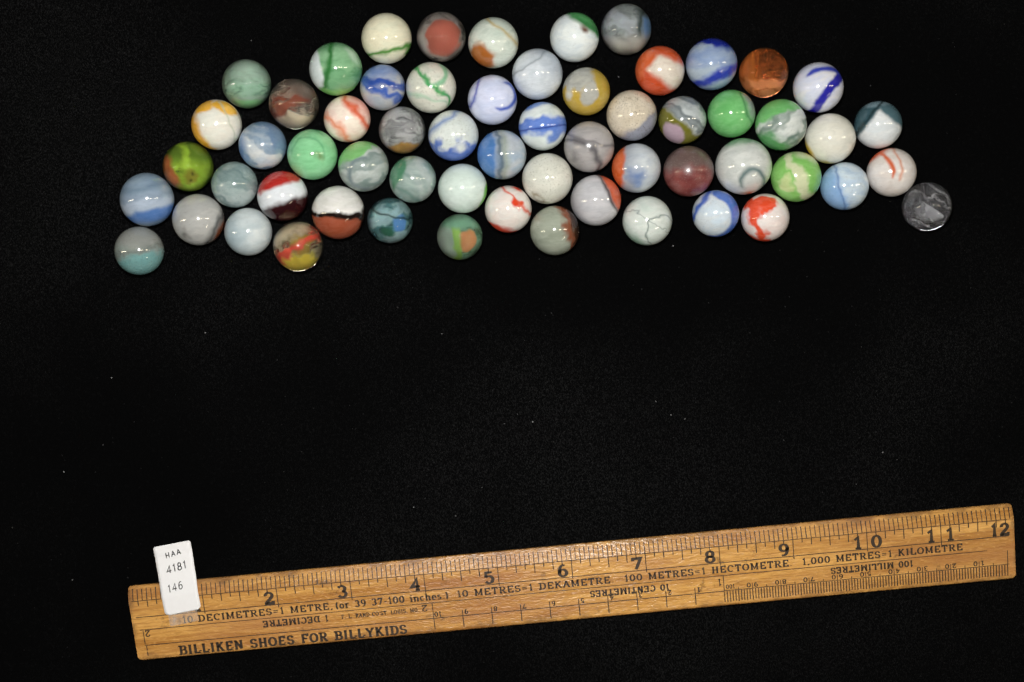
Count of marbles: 60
